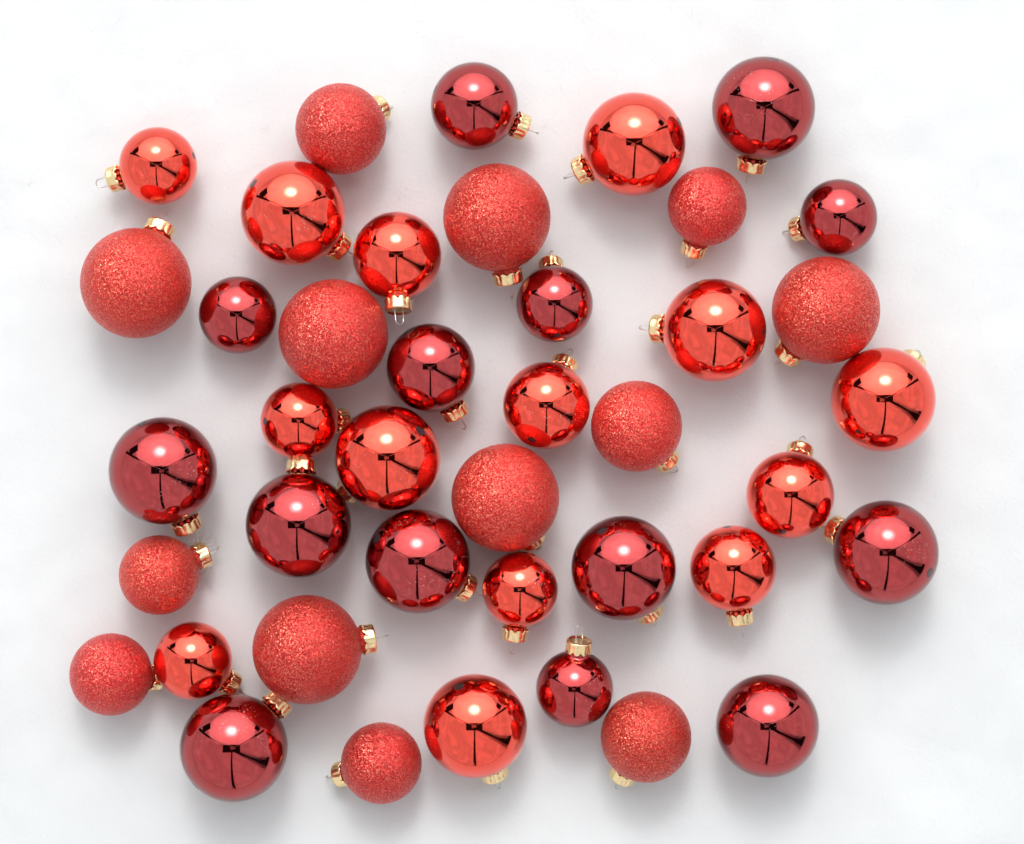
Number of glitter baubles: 13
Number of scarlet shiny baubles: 14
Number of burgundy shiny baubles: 14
